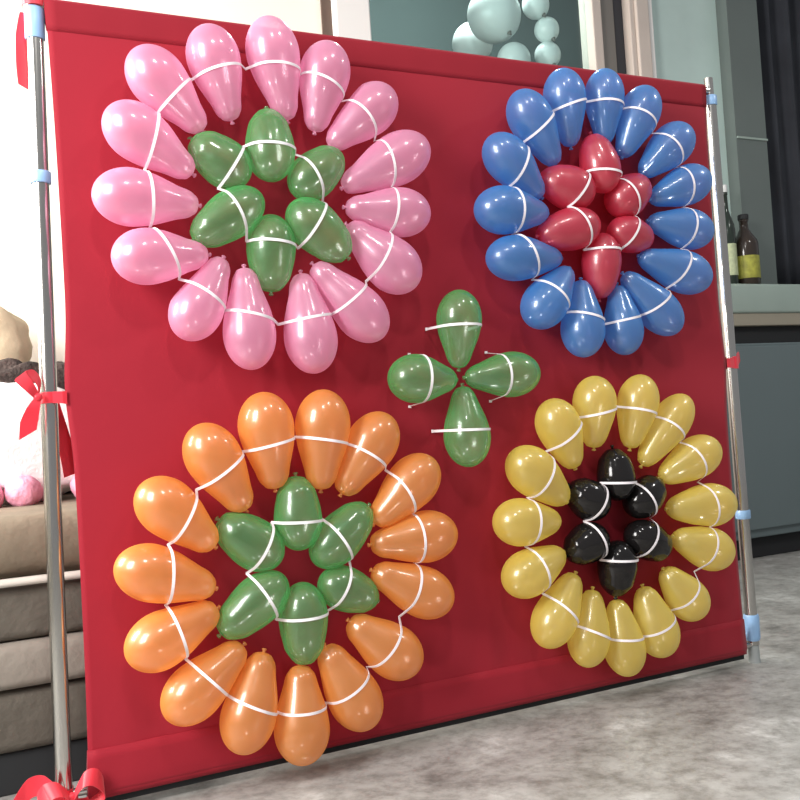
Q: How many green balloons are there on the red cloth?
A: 16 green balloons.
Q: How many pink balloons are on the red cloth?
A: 15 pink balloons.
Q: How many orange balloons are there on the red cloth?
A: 15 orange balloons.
